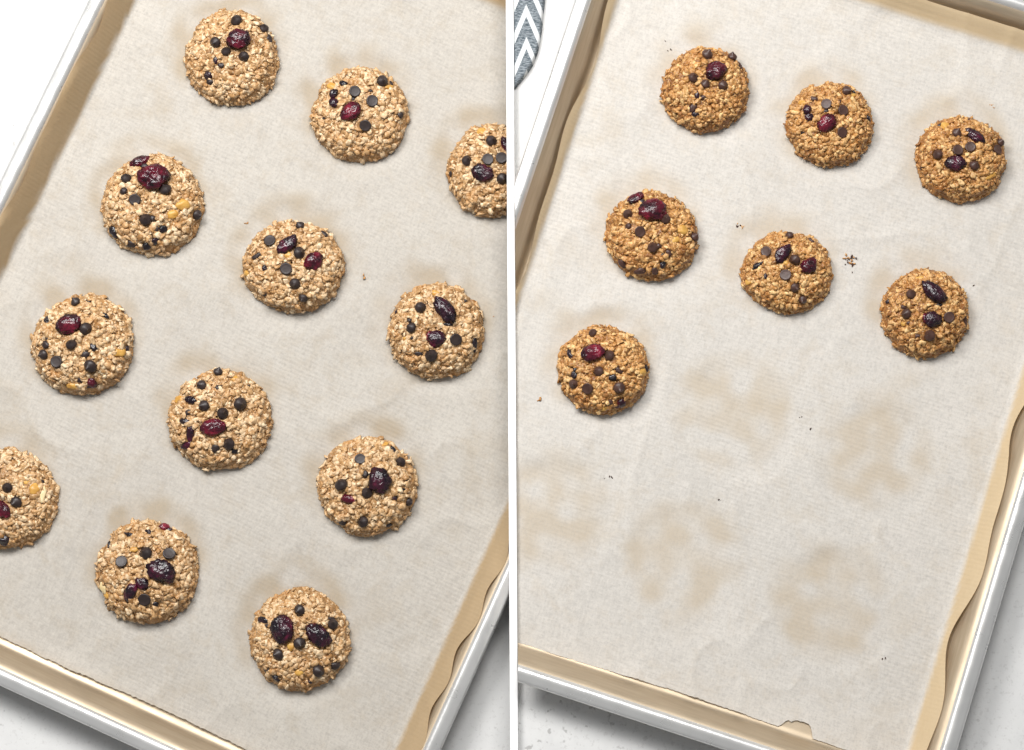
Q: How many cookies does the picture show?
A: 19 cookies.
